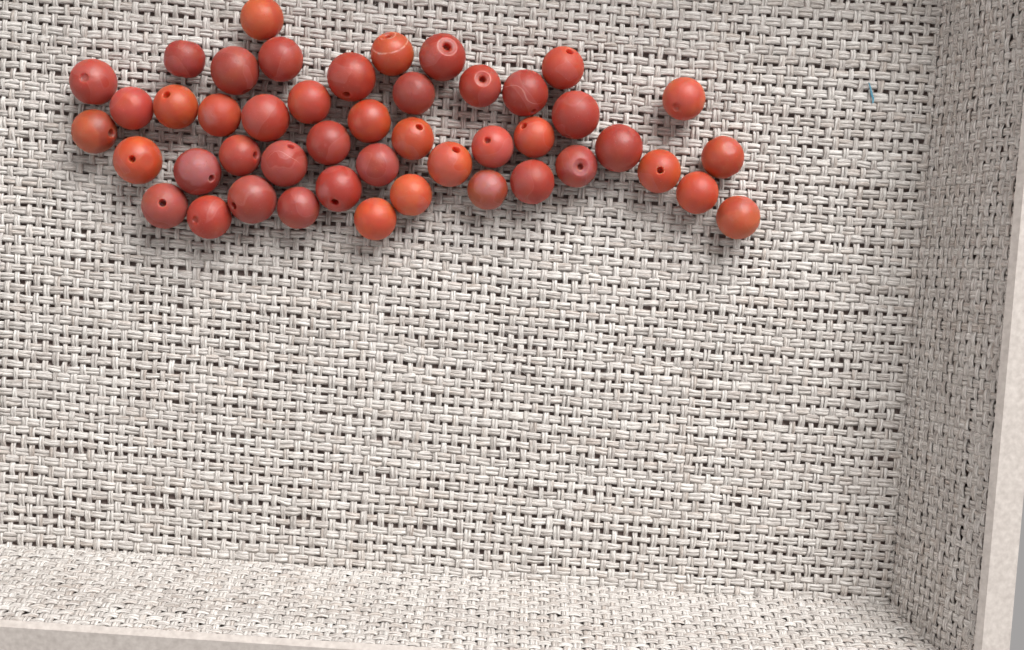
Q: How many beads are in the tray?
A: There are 46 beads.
